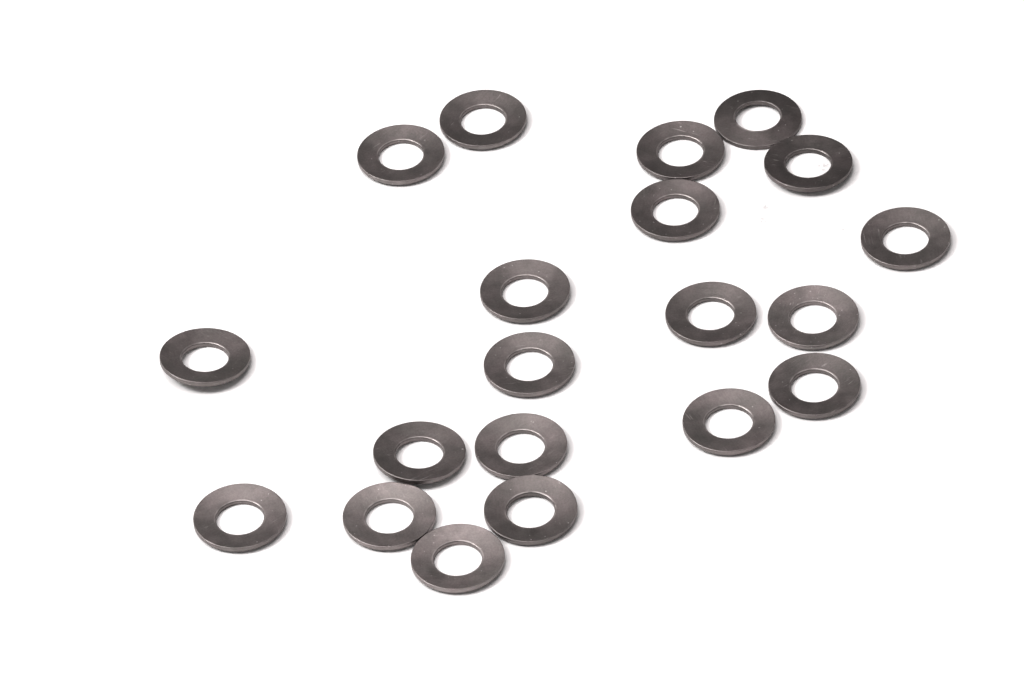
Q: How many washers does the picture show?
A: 20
